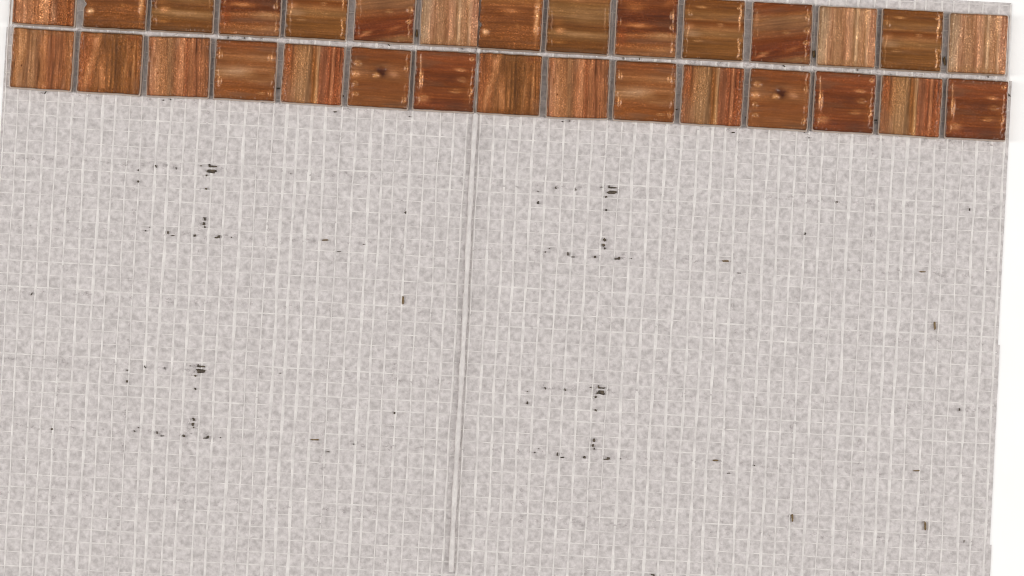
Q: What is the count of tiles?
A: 30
